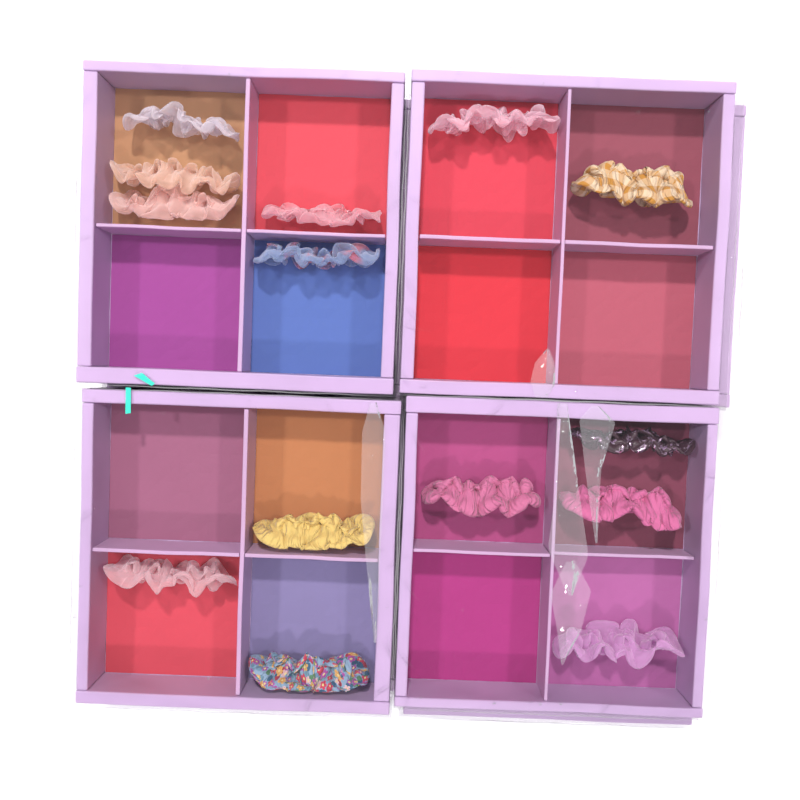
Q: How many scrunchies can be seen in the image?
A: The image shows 14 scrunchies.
